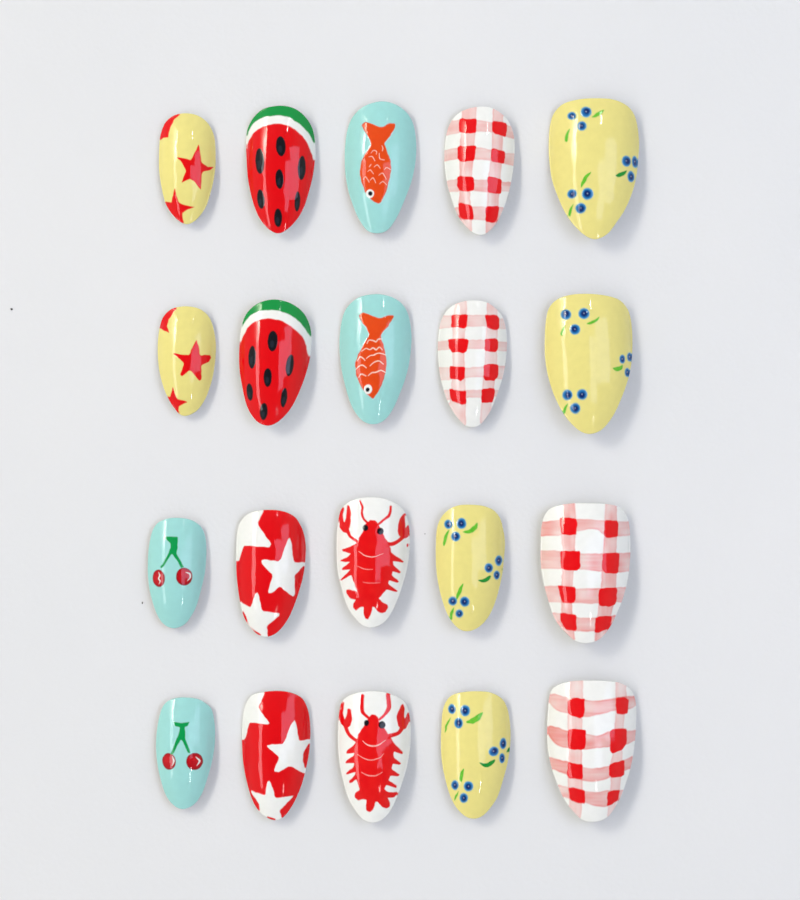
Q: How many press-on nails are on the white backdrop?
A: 20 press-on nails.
